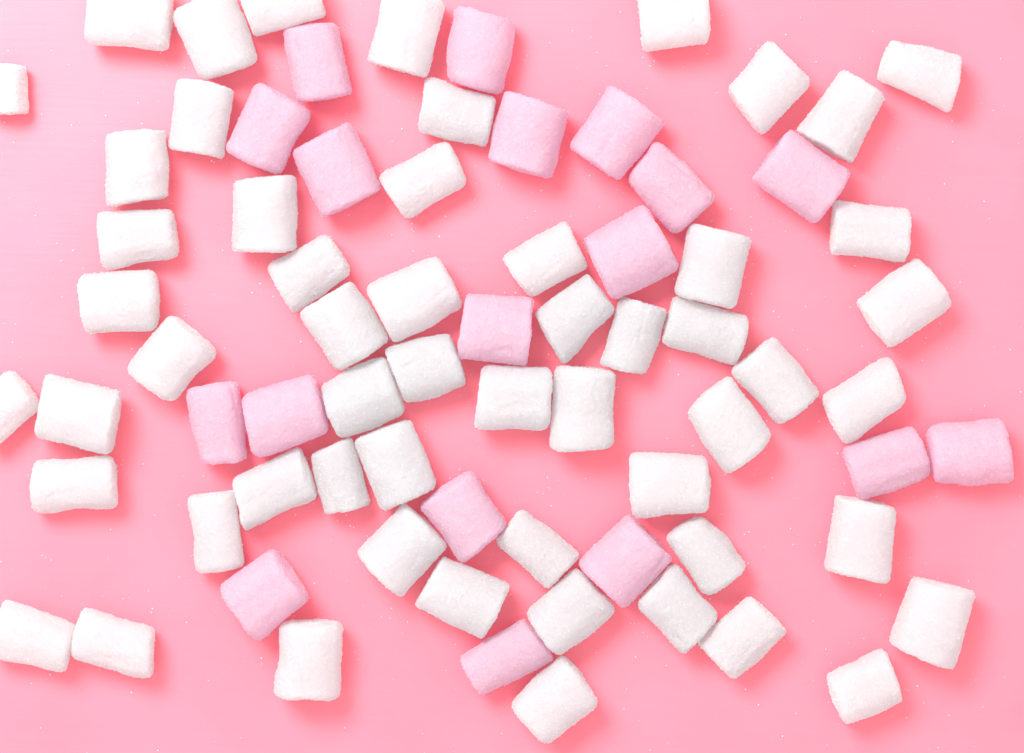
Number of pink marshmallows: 18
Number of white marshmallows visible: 56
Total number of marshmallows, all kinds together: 74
